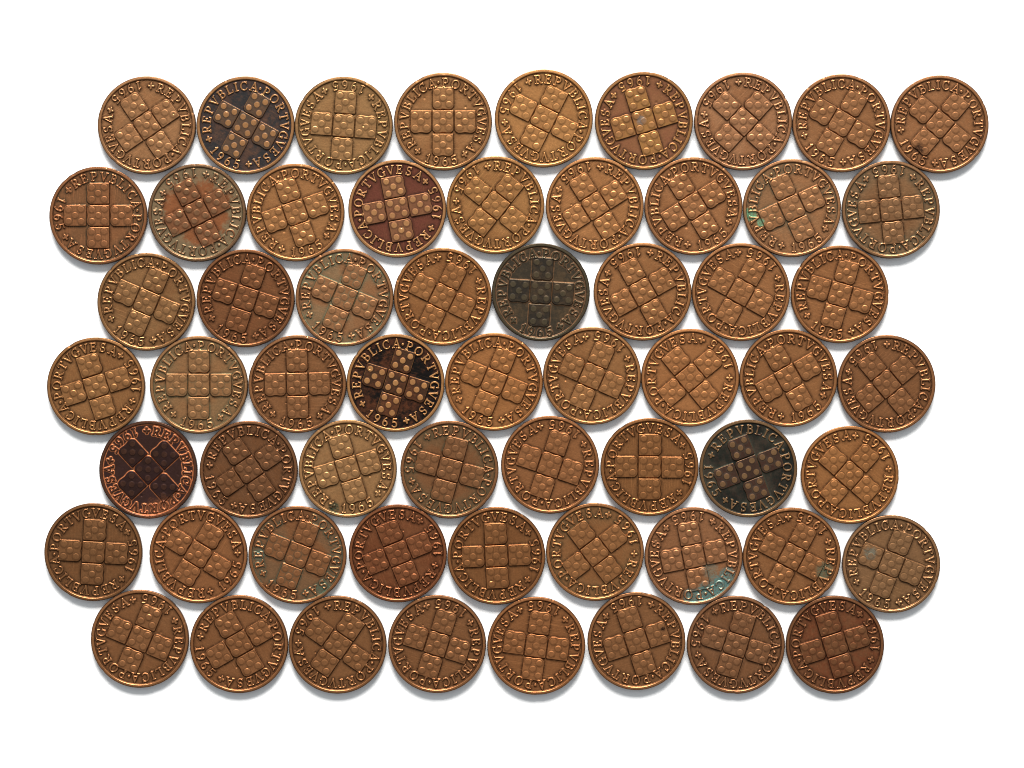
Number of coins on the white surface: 60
